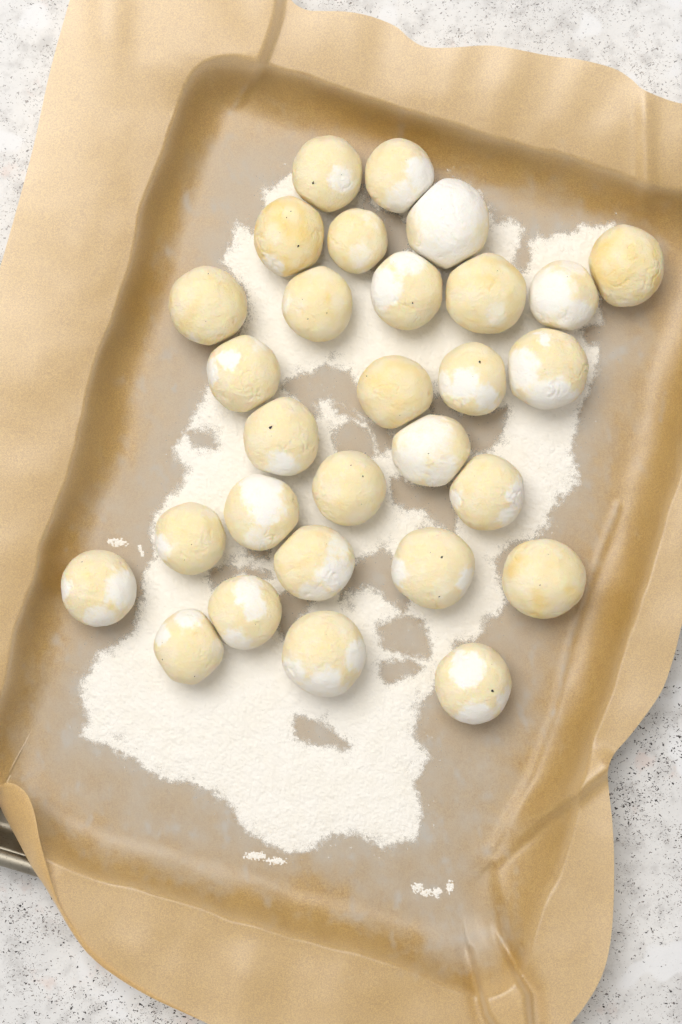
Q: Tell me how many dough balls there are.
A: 29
